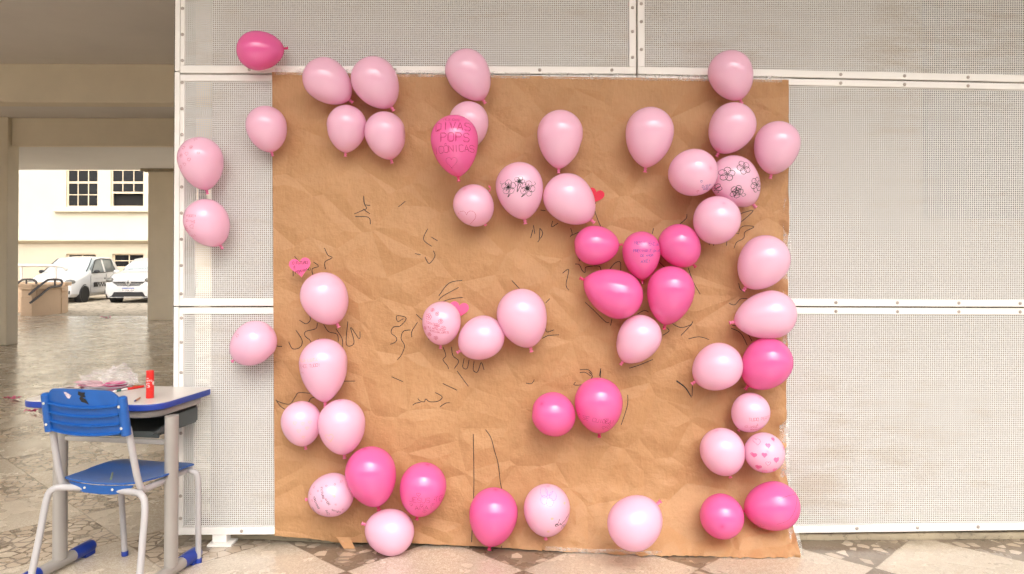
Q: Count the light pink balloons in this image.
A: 39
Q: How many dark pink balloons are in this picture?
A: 15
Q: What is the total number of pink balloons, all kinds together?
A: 54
